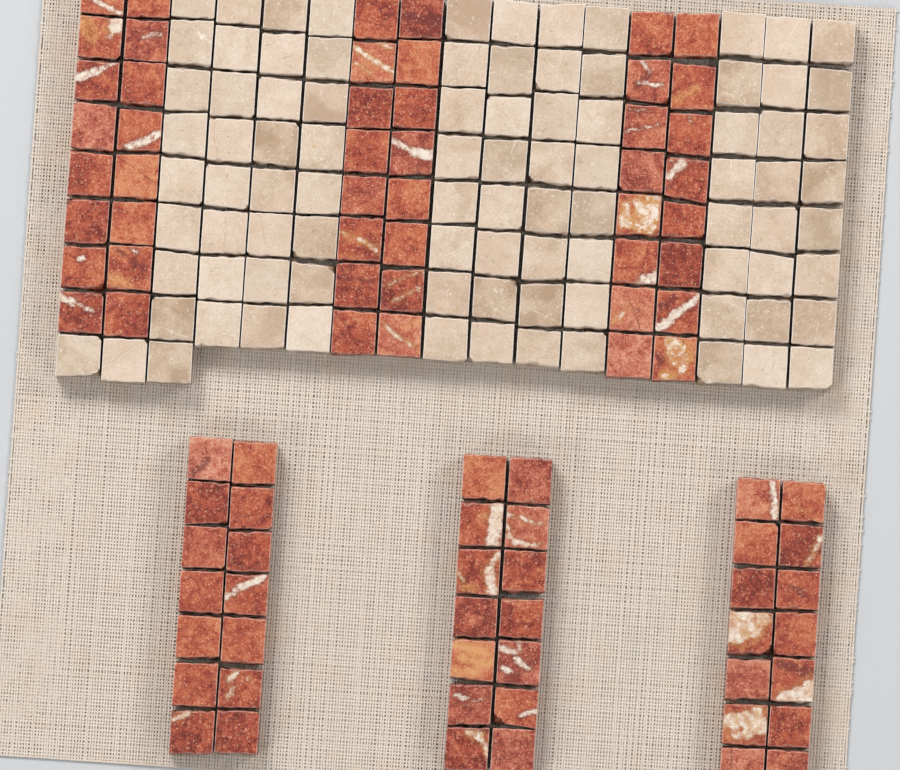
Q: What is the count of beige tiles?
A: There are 91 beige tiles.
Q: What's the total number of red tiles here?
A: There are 90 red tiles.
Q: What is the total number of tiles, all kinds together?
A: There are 181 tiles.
